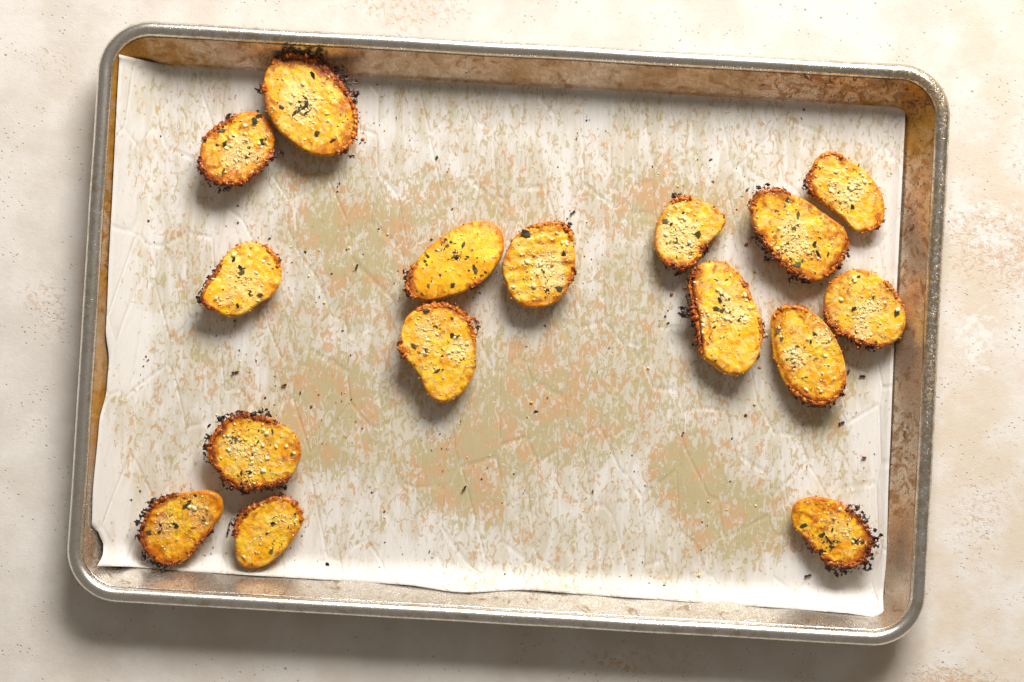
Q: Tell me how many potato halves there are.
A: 16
